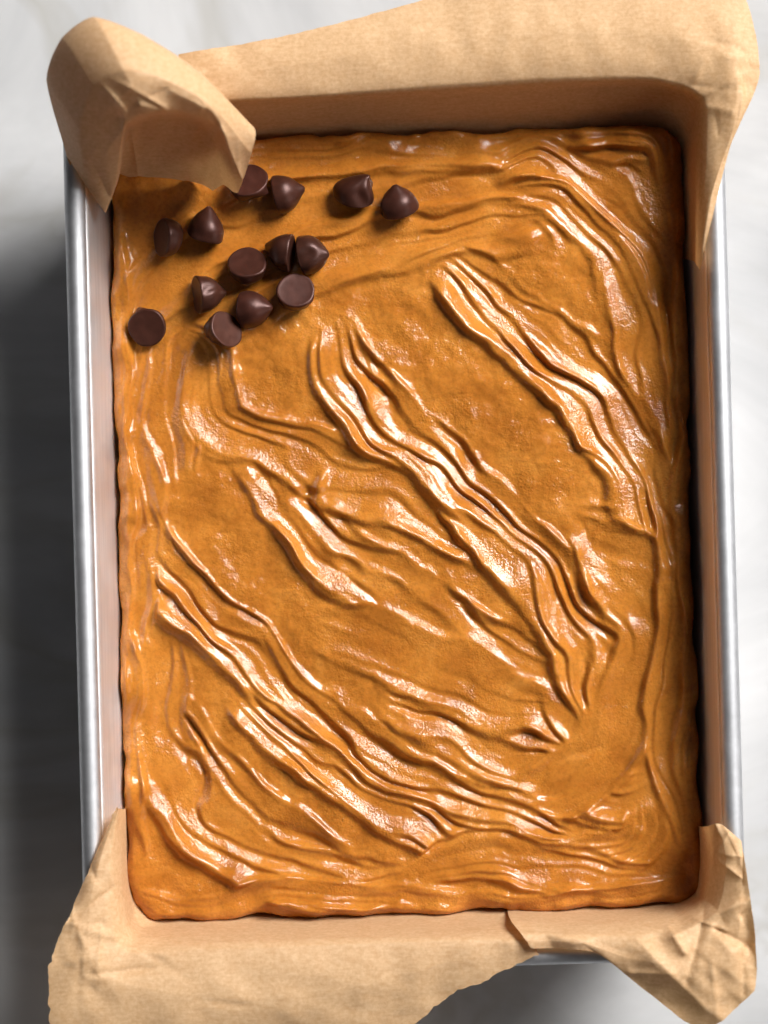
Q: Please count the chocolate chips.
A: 14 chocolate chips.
